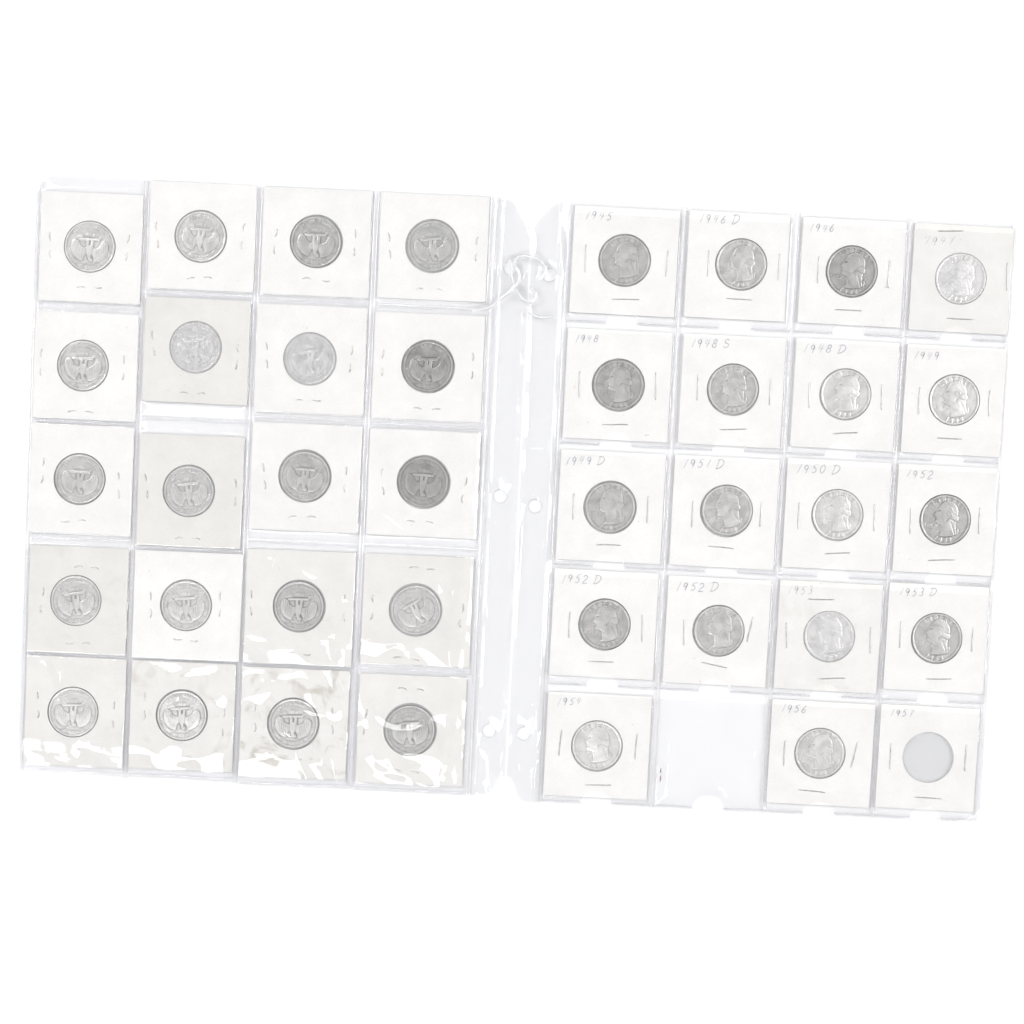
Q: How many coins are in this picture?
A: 38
